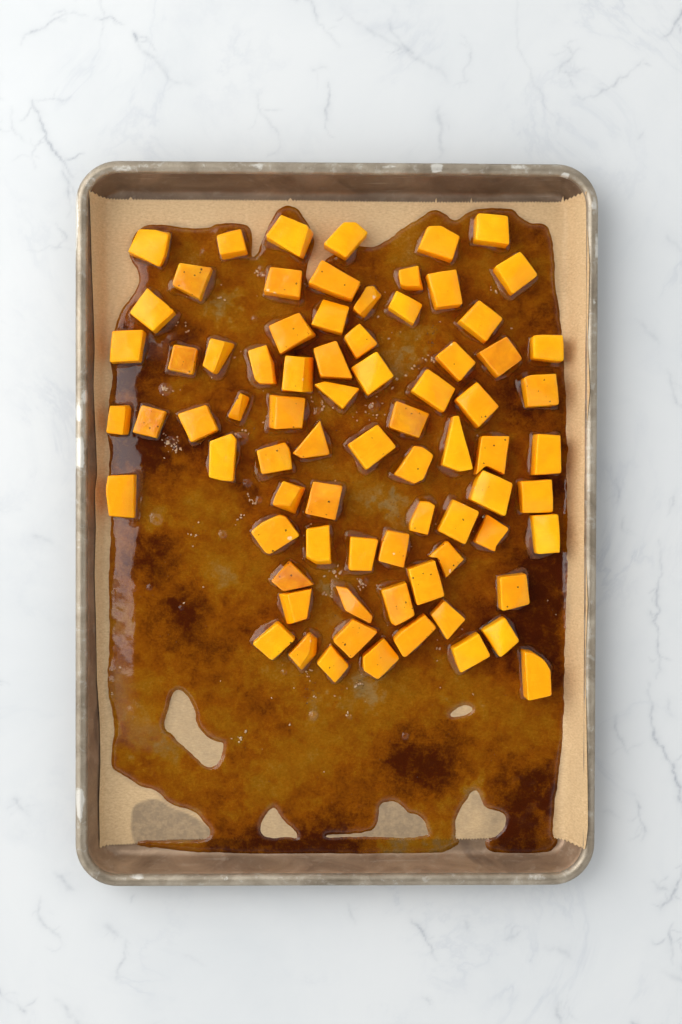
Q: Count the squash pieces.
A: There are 77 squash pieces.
